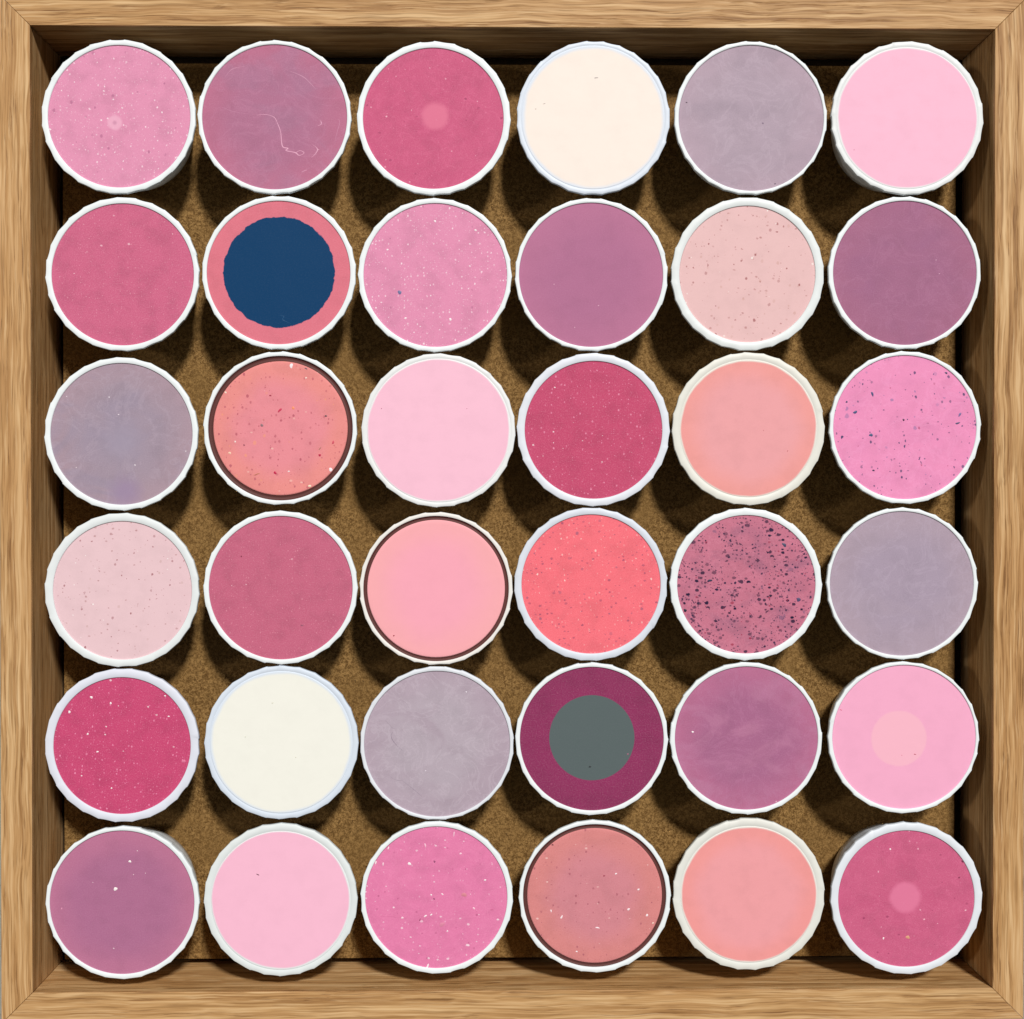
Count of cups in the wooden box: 36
